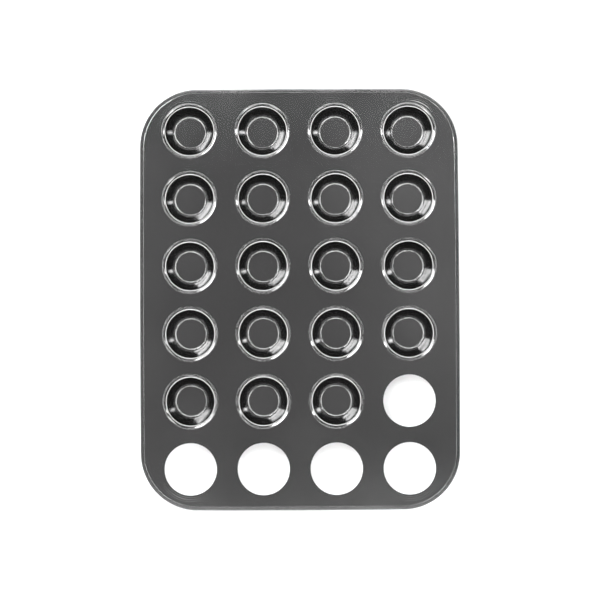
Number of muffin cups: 19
